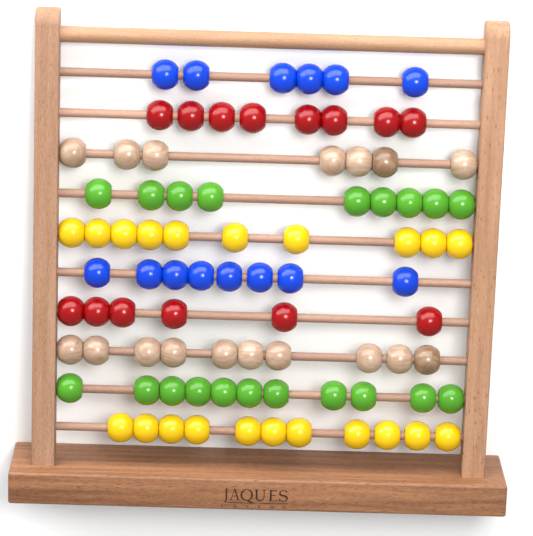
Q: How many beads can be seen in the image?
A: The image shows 86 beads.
